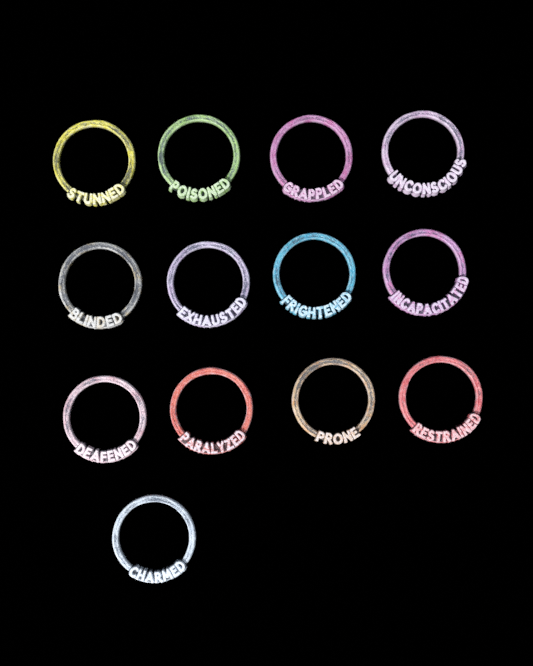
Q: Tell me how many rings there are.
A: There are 13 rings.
